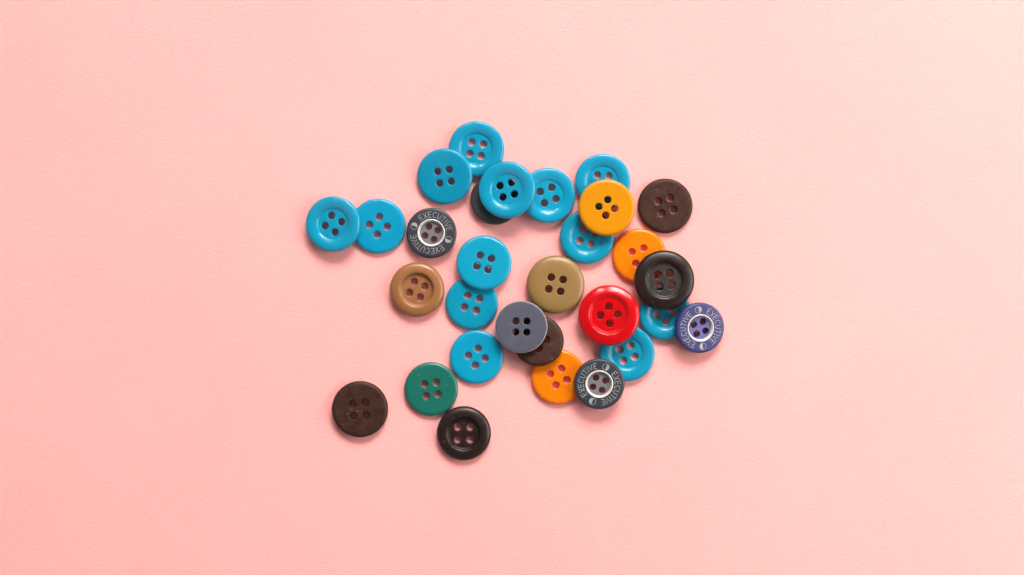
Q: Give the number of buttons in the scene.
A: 30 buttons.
